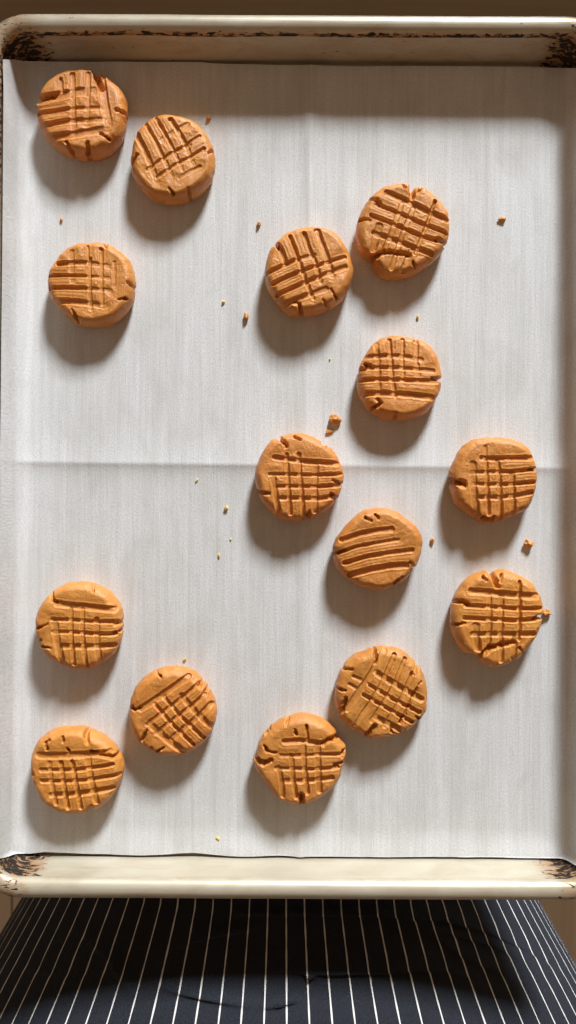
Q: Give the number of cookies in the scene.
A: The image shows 15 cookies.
